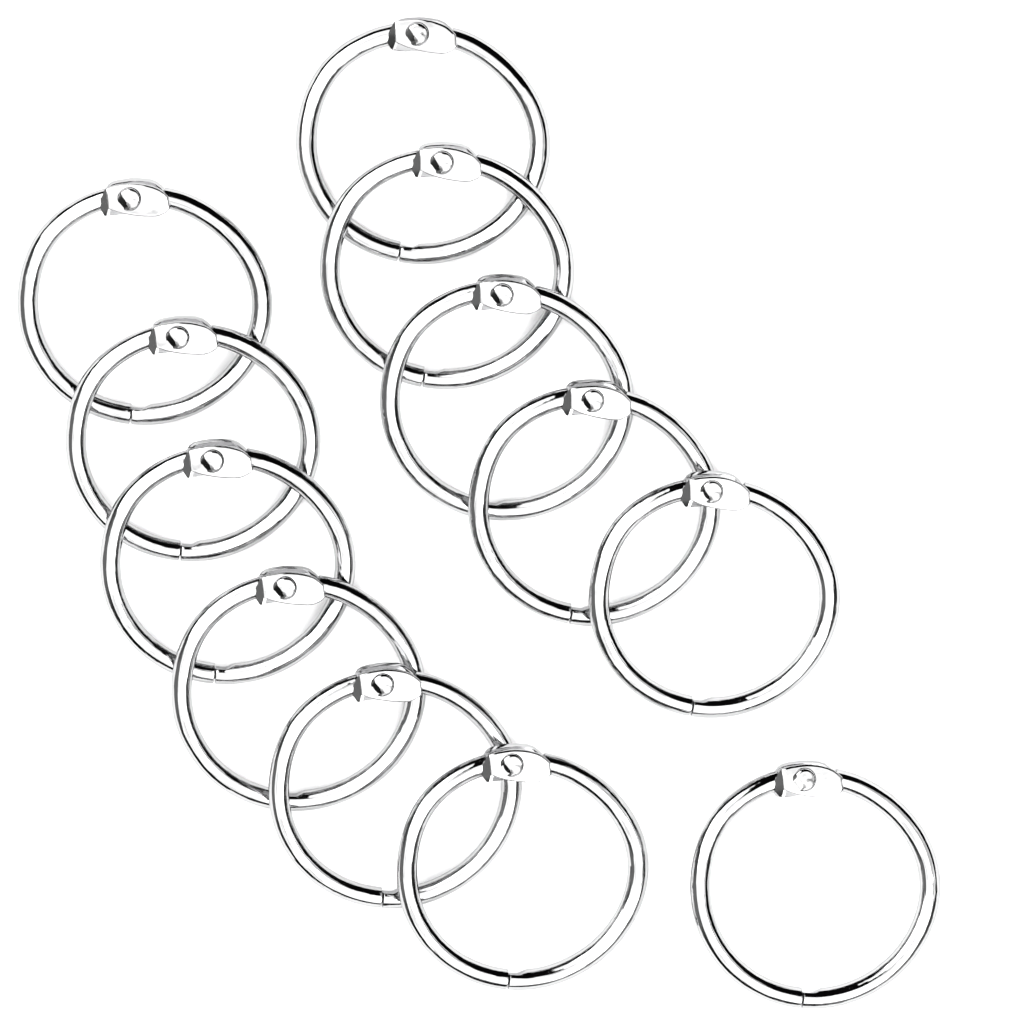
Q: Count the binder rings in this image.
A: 12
